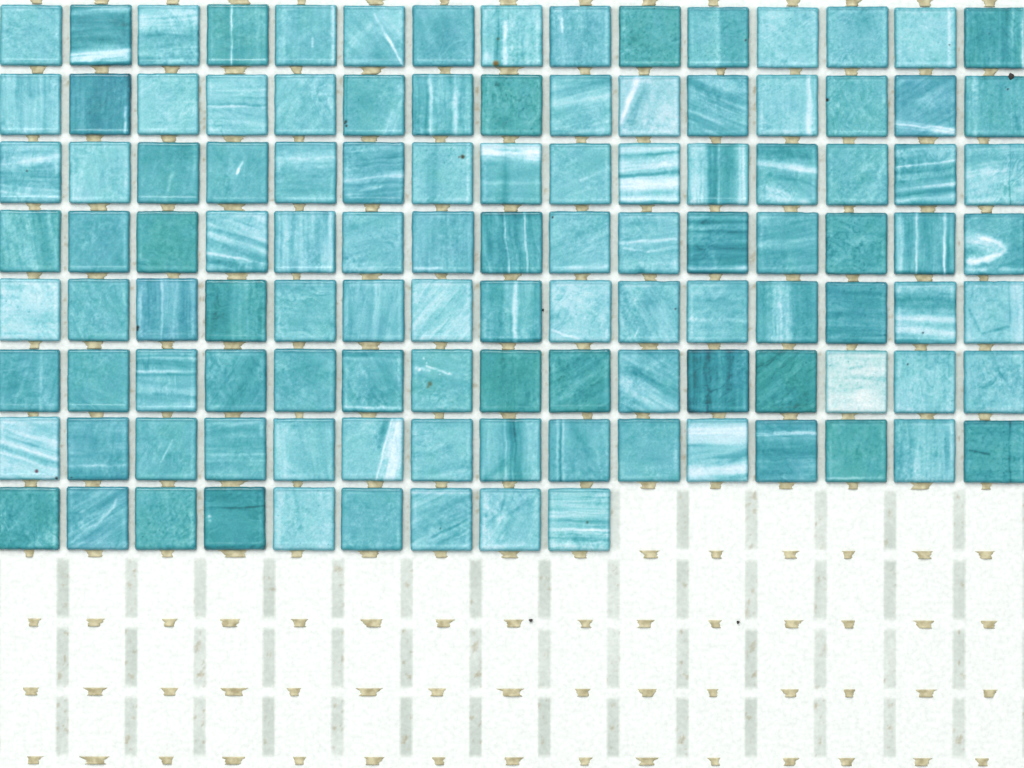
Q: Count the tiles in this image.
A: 114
